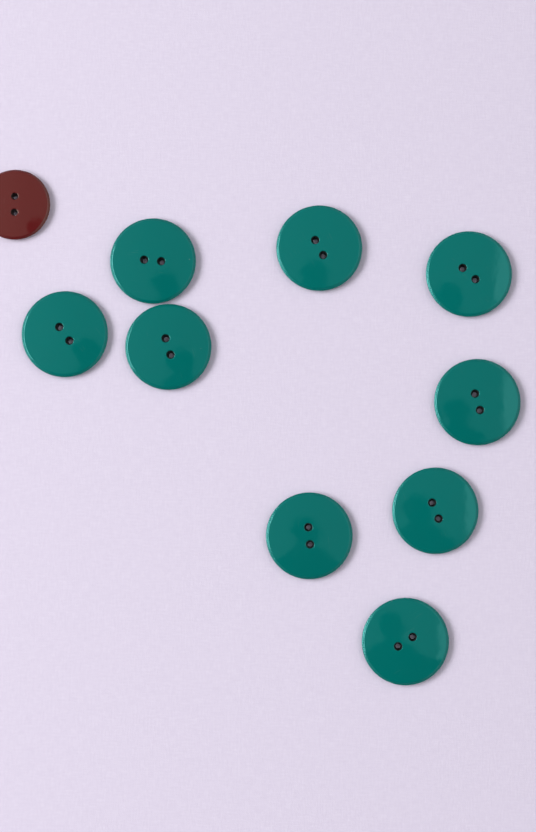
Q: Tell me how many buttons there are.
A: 10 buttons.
